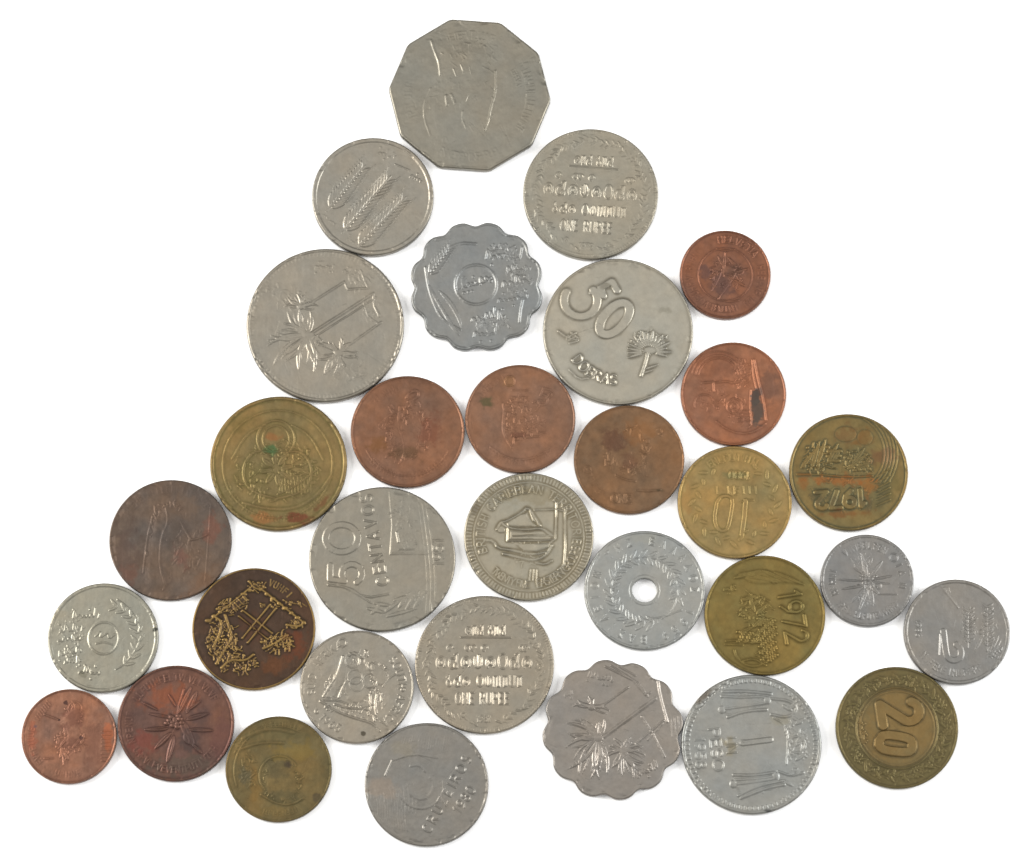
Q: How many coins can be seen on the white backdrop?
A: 32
